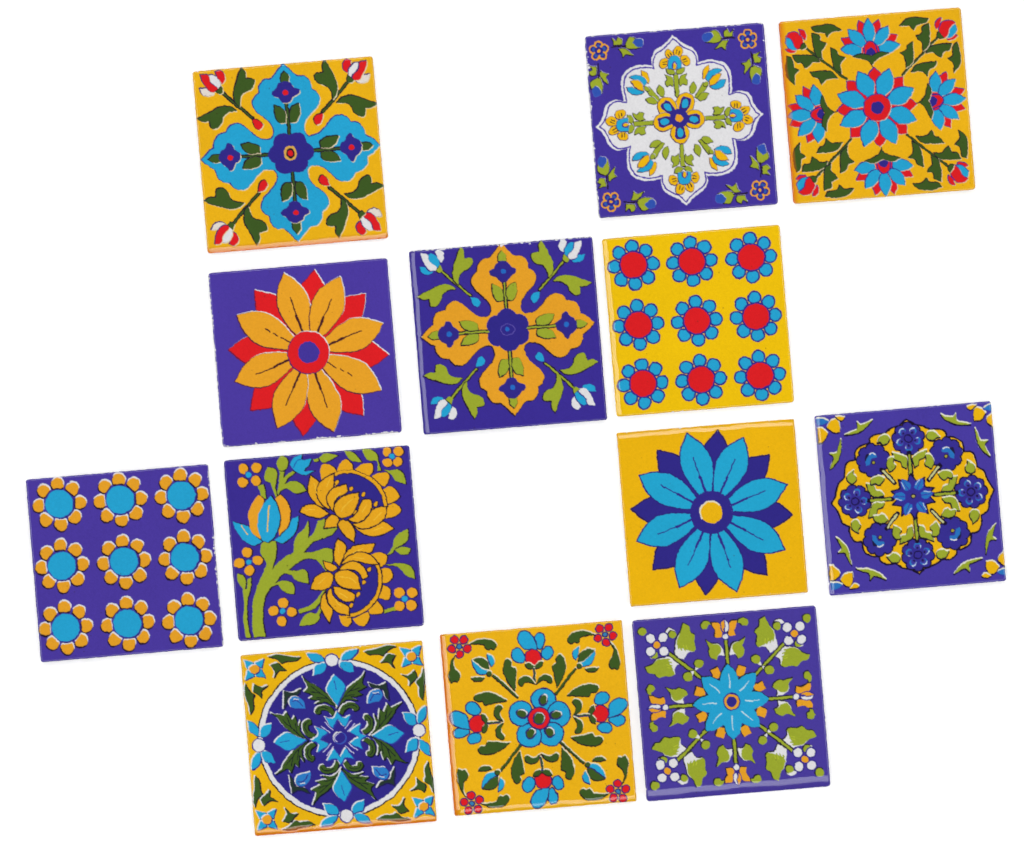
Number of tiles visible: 13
